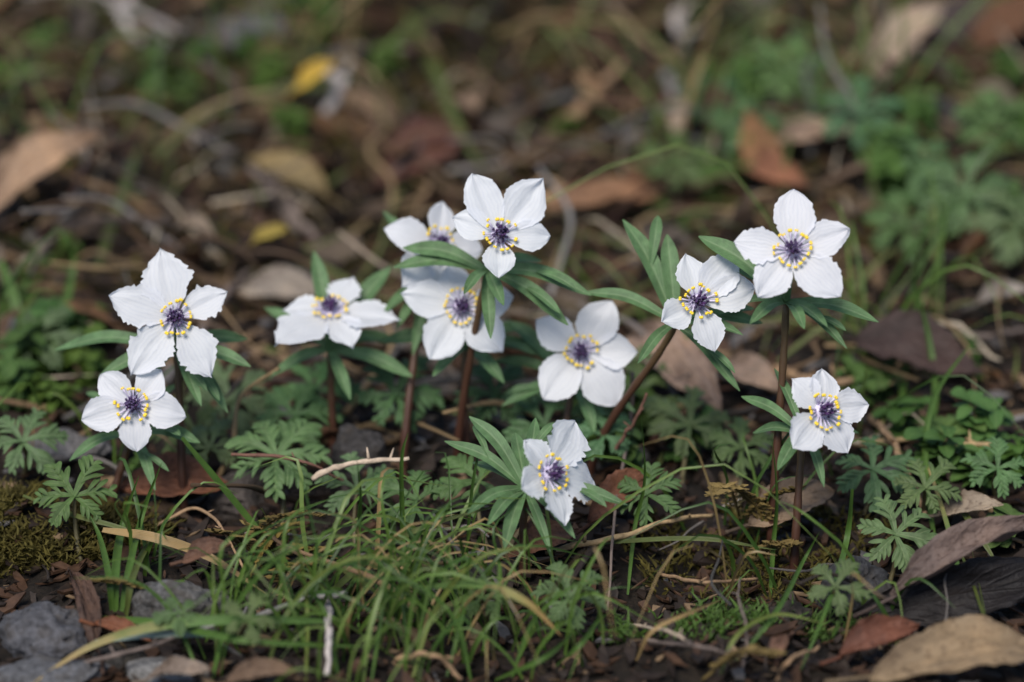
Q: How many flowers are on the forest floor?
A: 11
